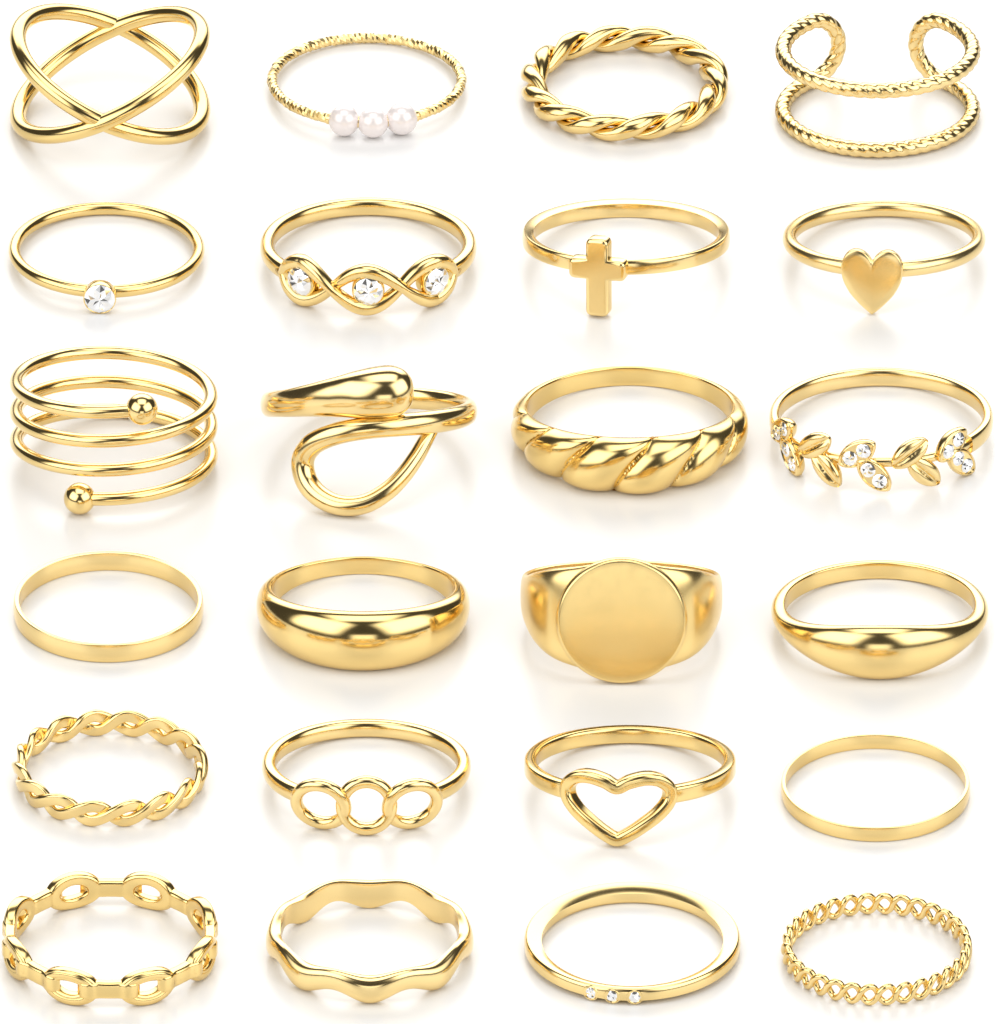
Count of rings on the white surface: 24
